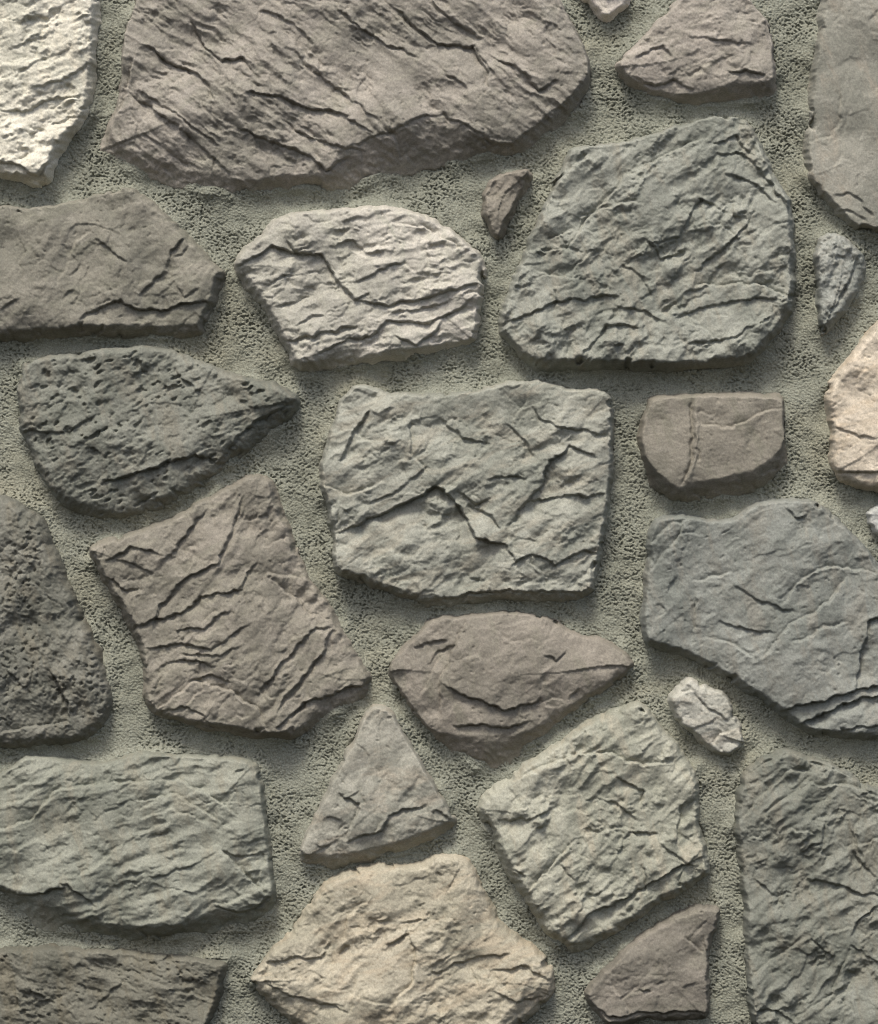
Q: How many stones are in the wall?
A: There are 27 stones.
